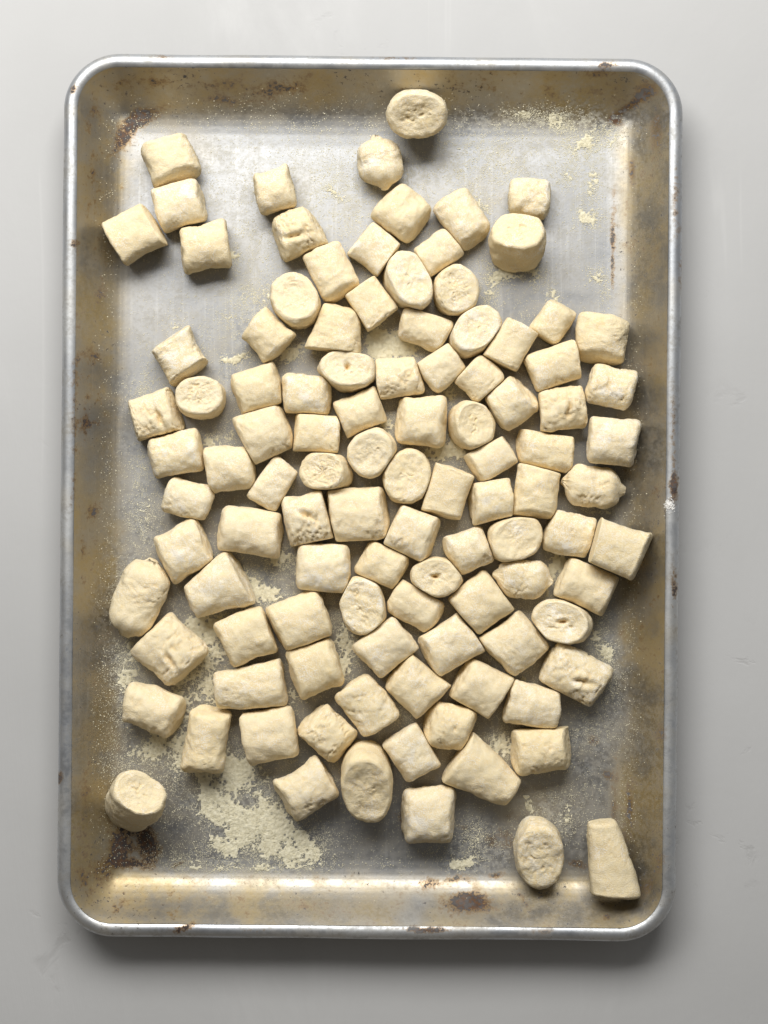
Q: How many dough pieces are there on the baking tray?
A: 105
